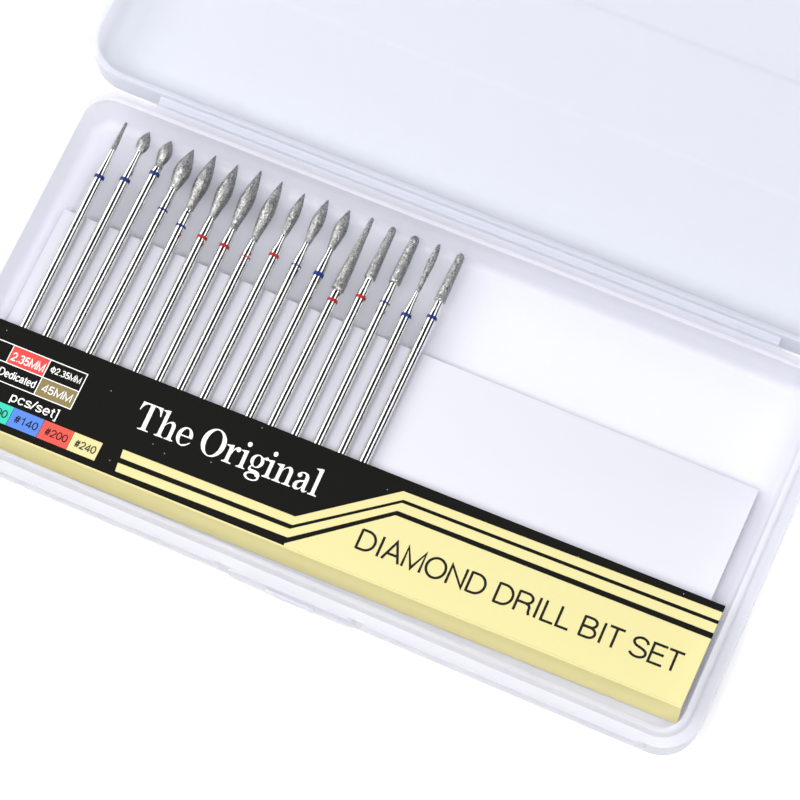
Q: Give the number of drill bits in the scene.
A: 16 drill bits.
